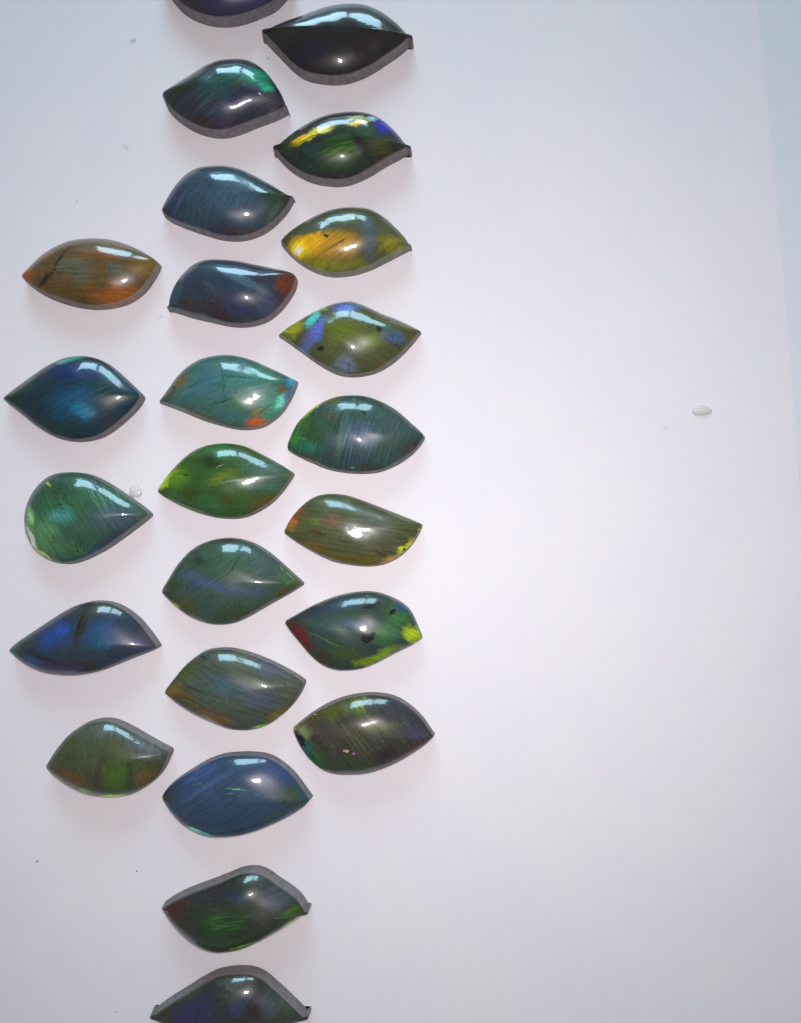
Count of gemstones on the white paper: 24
